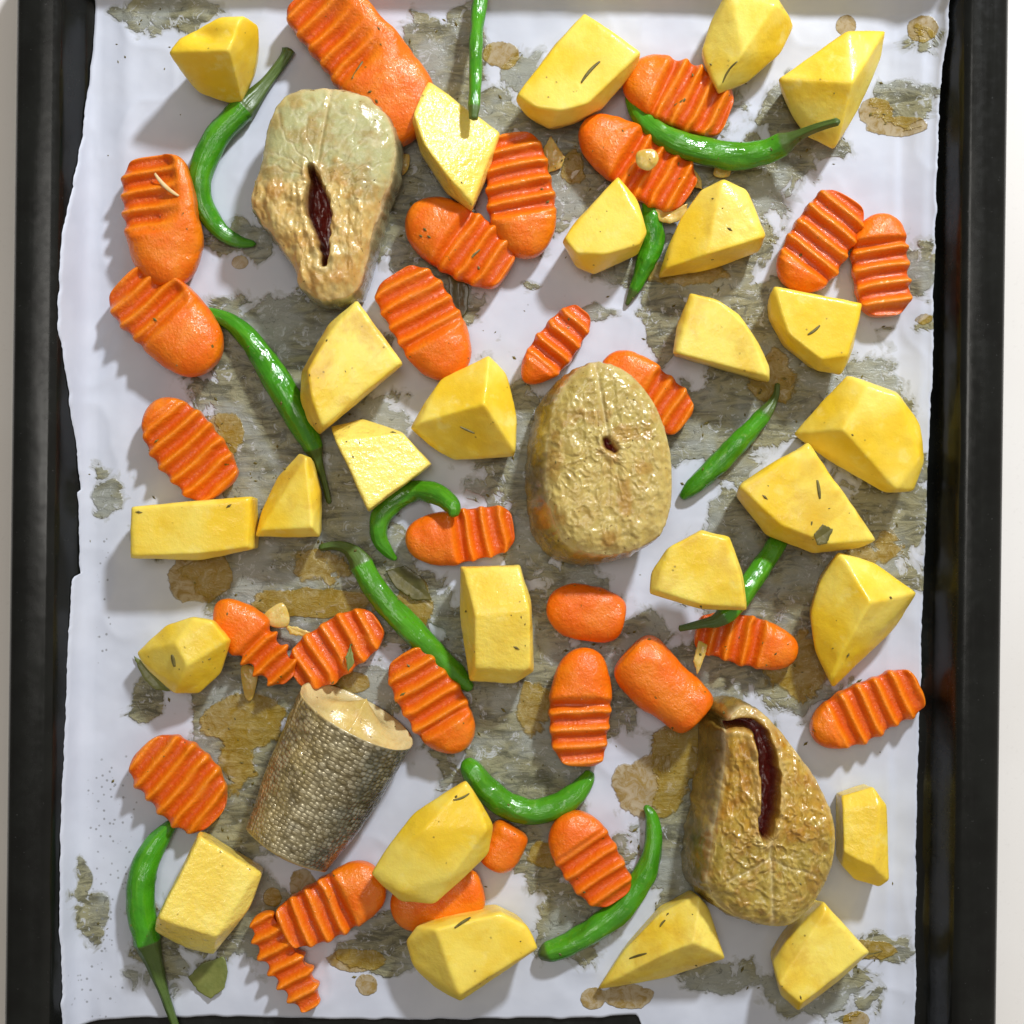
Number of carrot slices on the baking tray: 28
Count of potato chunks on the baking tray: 26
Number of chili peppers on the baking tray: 12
